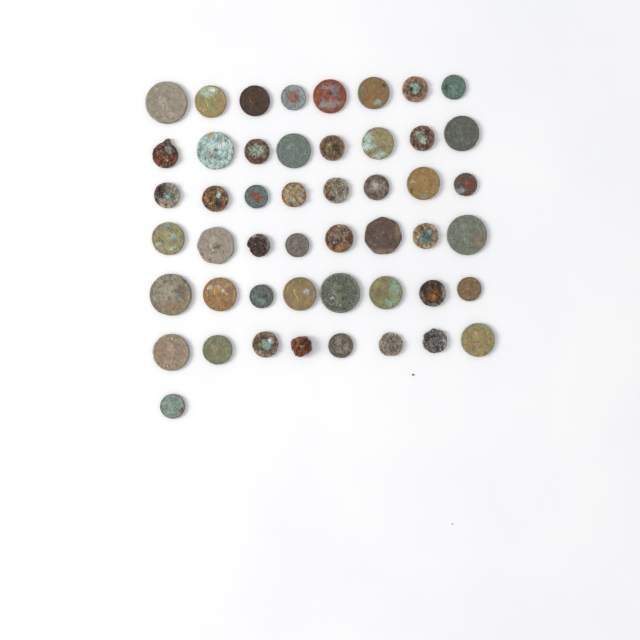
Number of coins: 49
